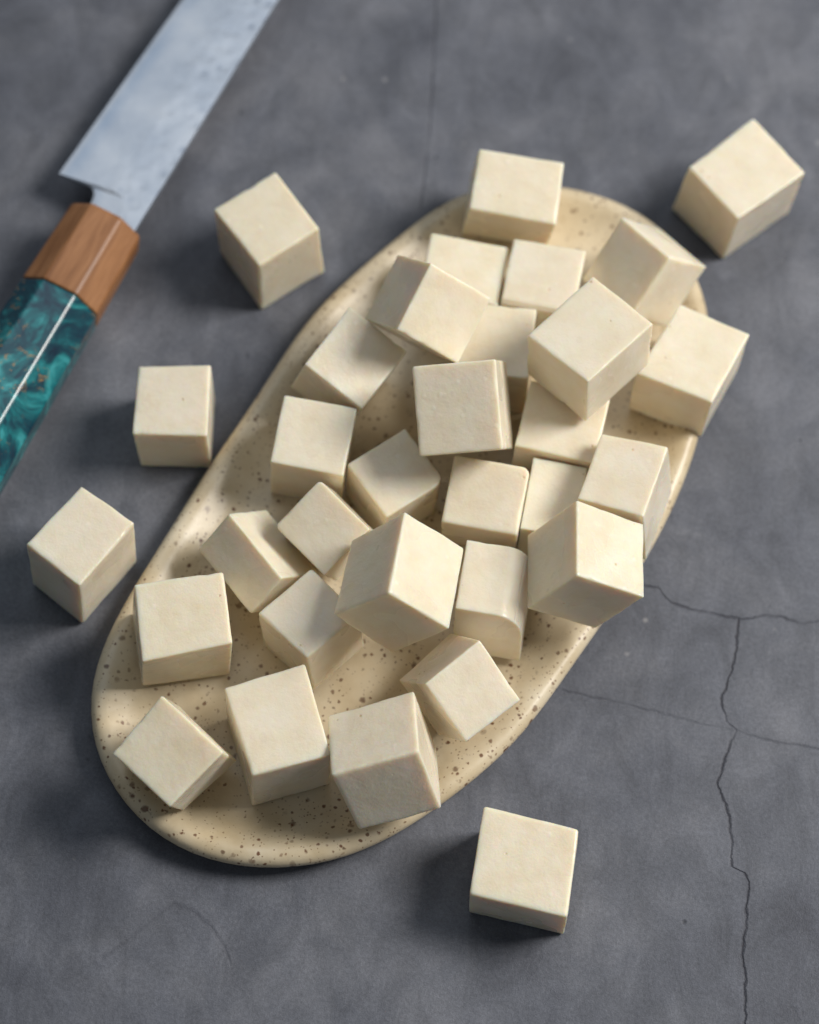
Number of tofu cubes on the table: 32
